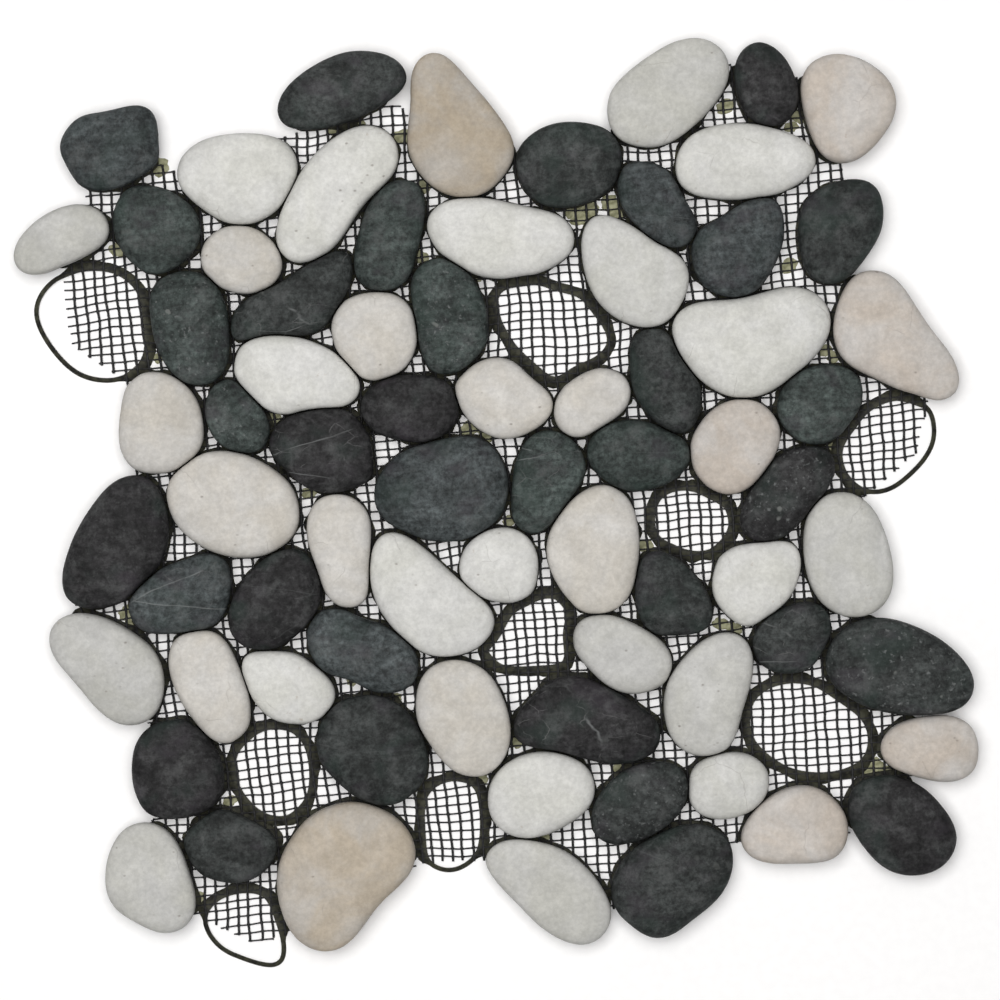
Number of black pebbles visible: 35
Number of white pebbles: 38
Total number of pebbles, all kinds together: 73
